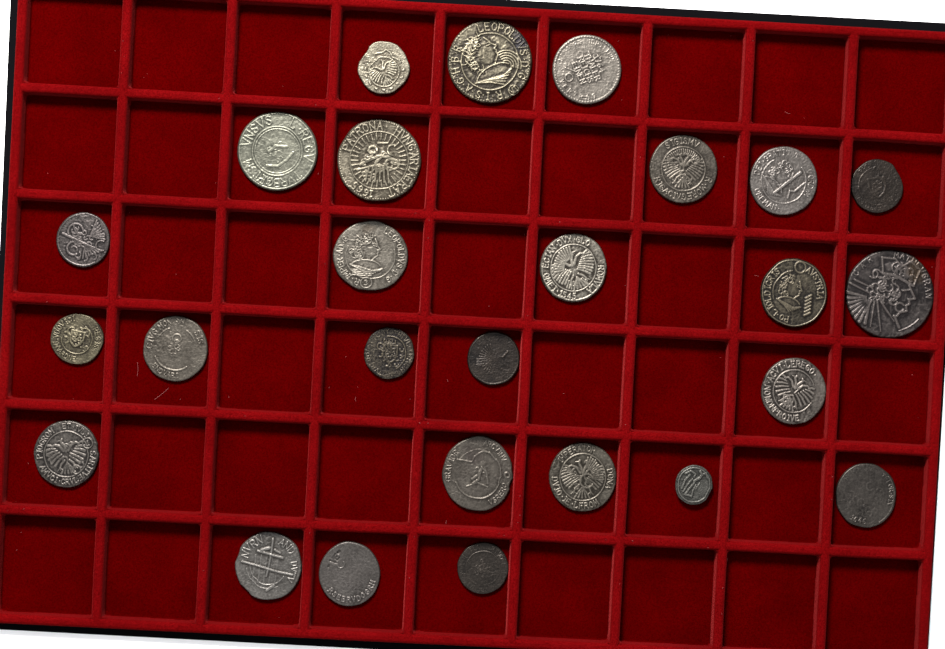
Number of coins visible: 26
